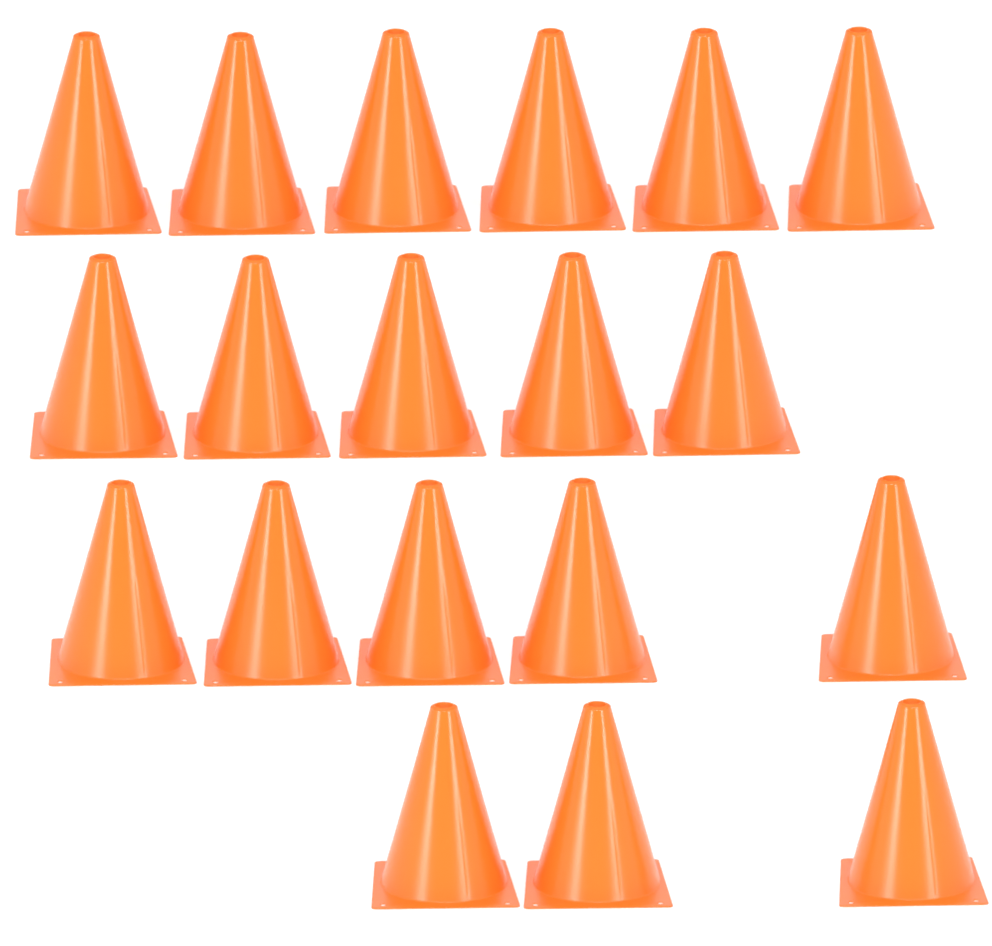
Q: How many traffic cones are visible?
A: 19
